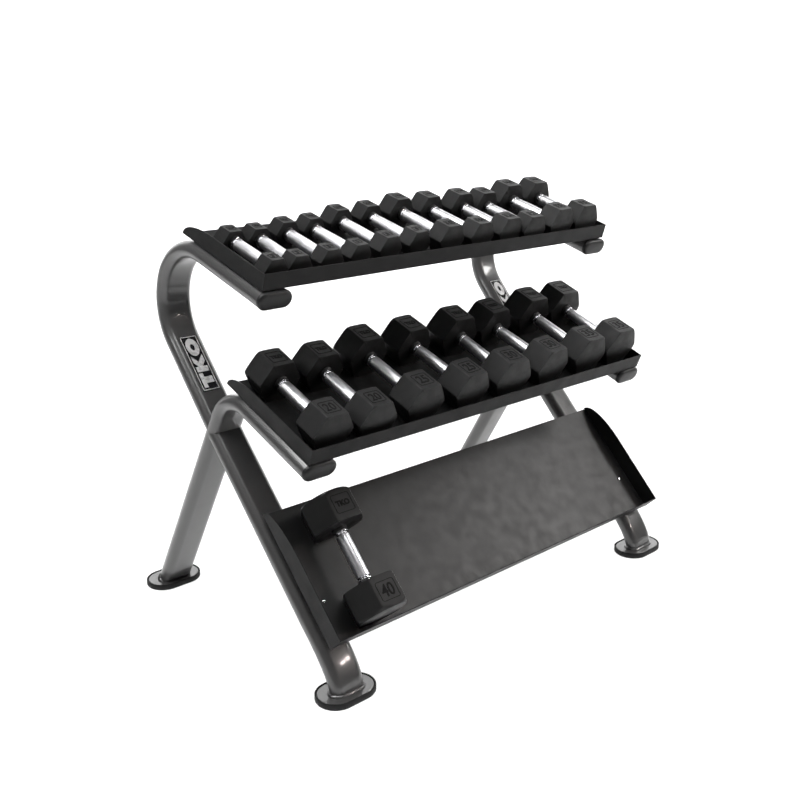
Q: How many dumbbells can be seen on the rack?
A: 21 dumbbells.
